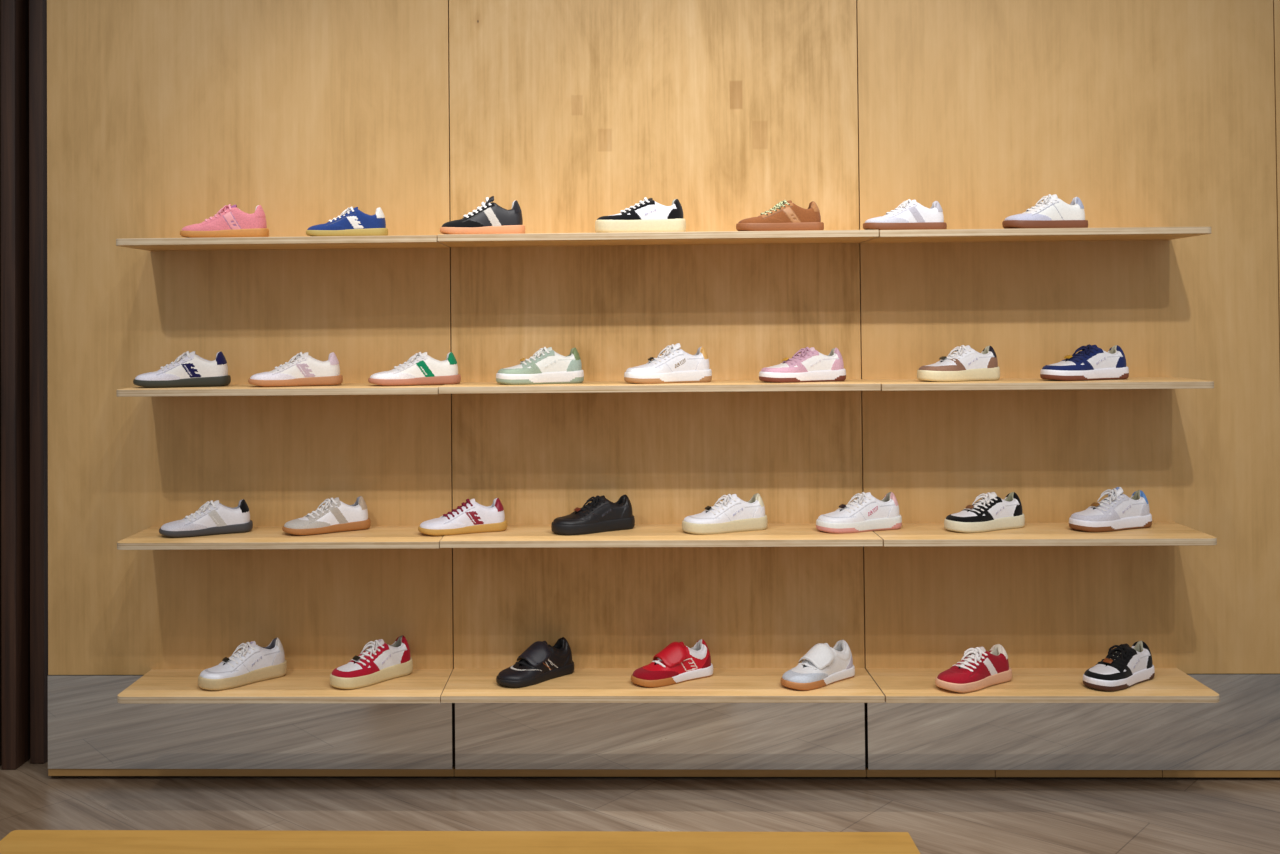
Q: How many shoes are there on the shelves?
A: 30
